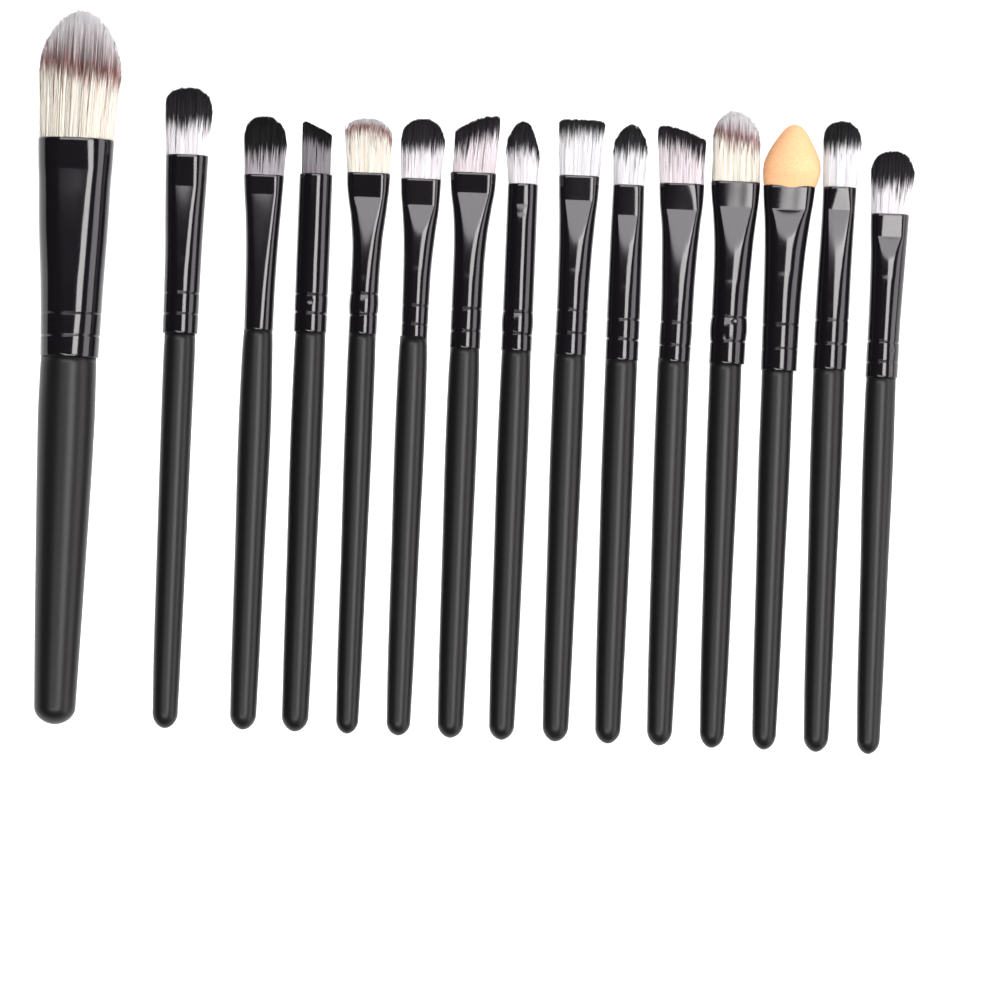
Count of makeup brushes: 15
